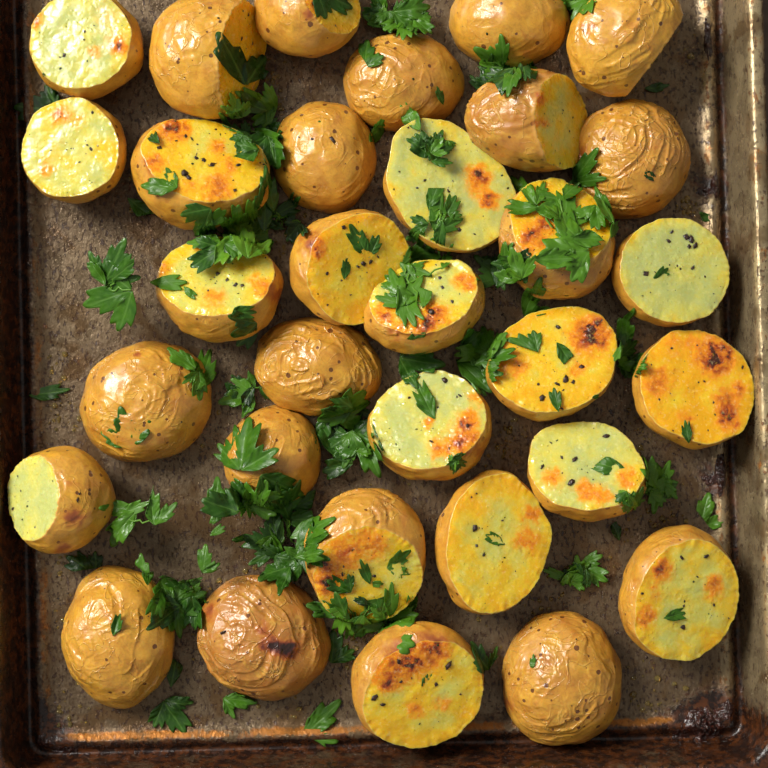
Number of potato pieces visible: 32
